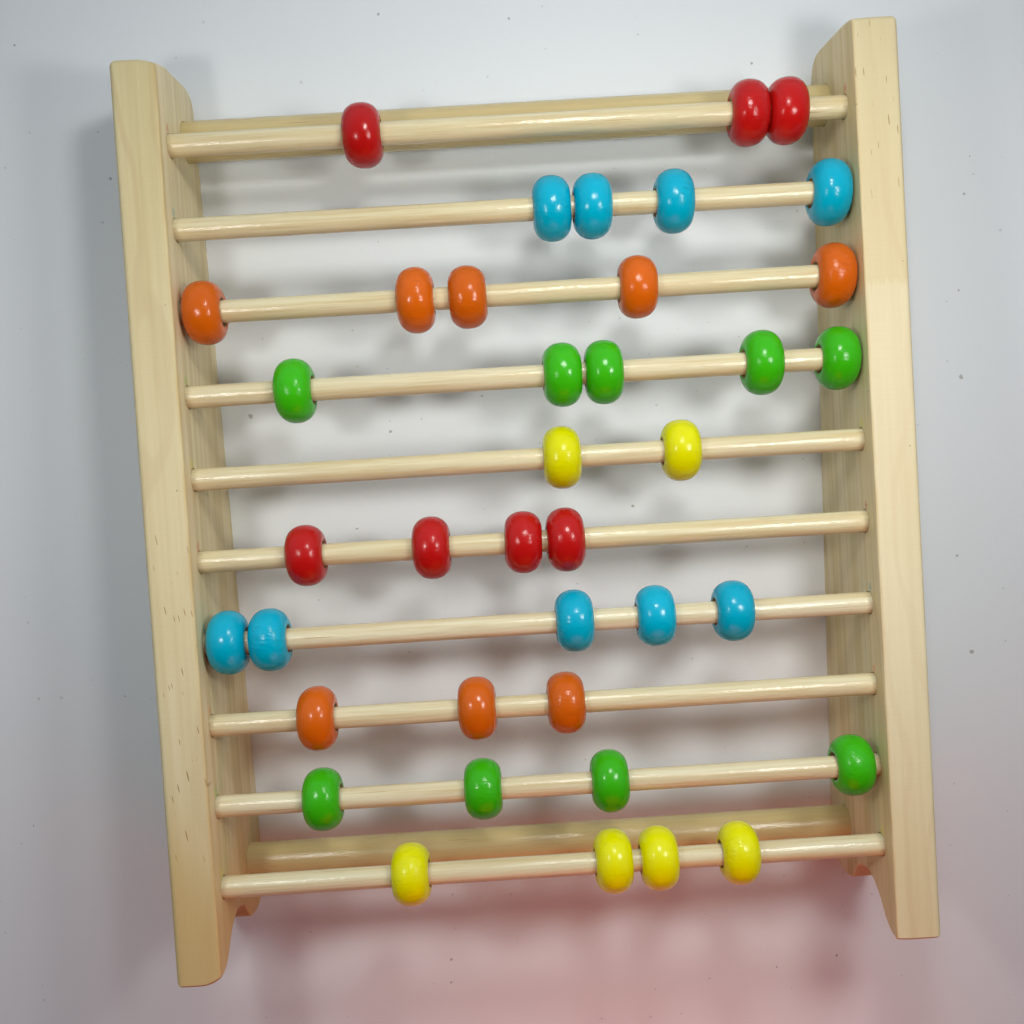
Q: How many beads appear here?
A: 39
